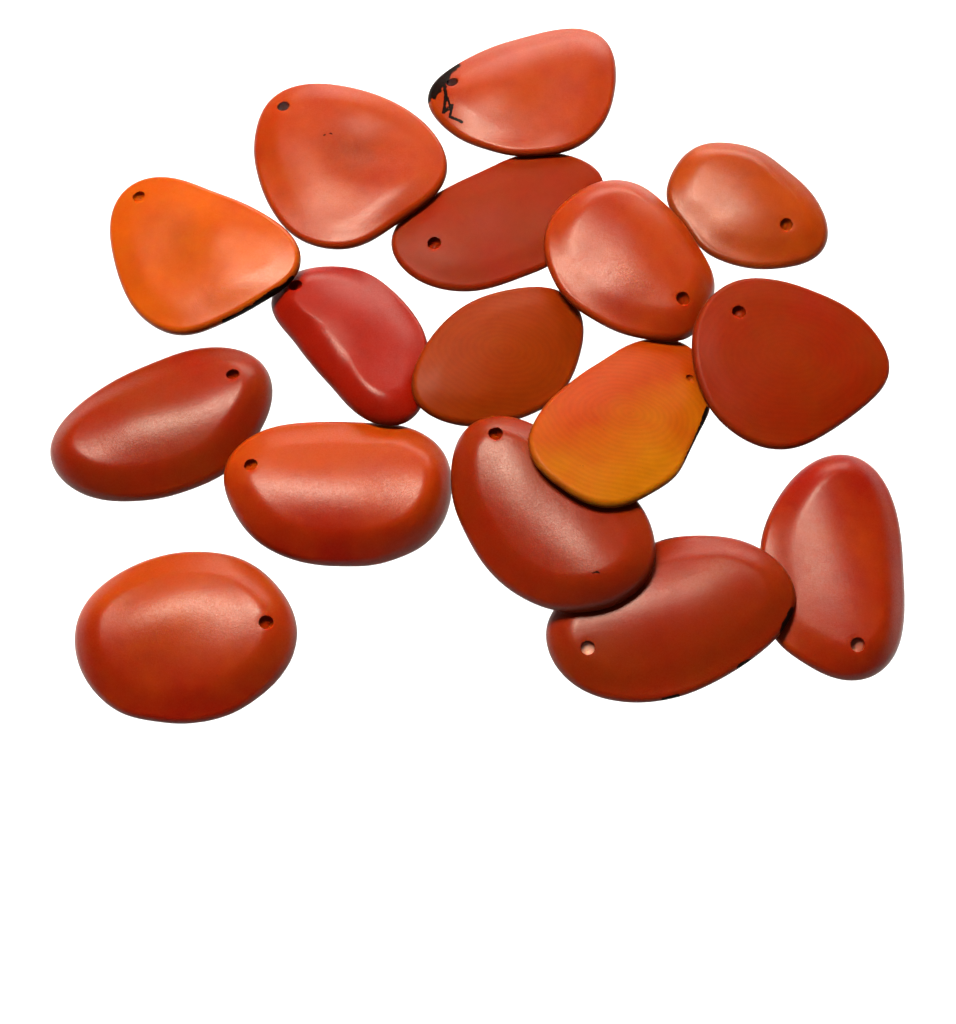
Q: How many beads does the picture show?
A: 16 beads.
